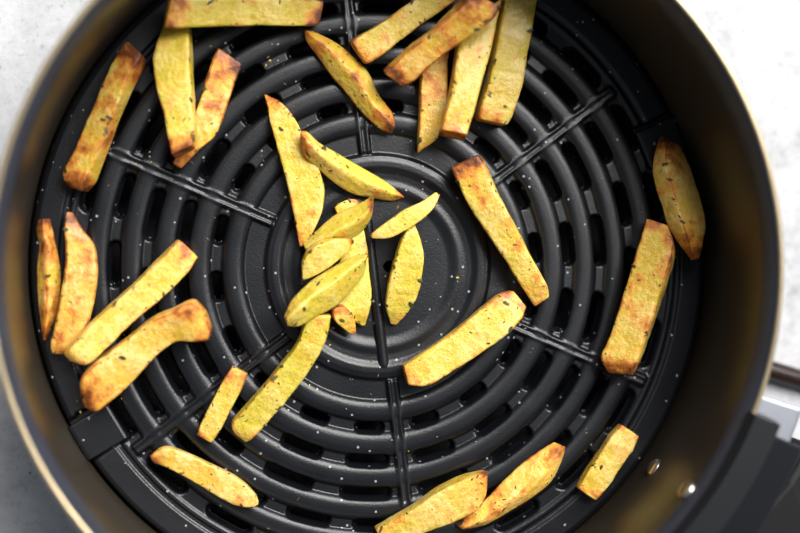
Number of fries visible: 34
